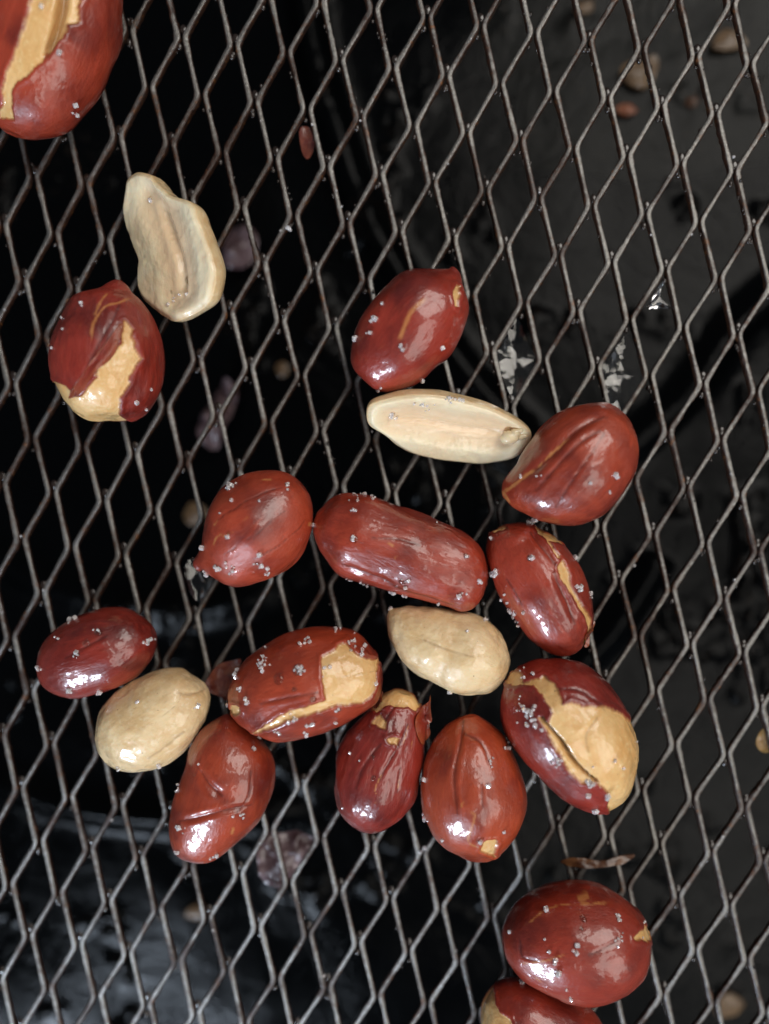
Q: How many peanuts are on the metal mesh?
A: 19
